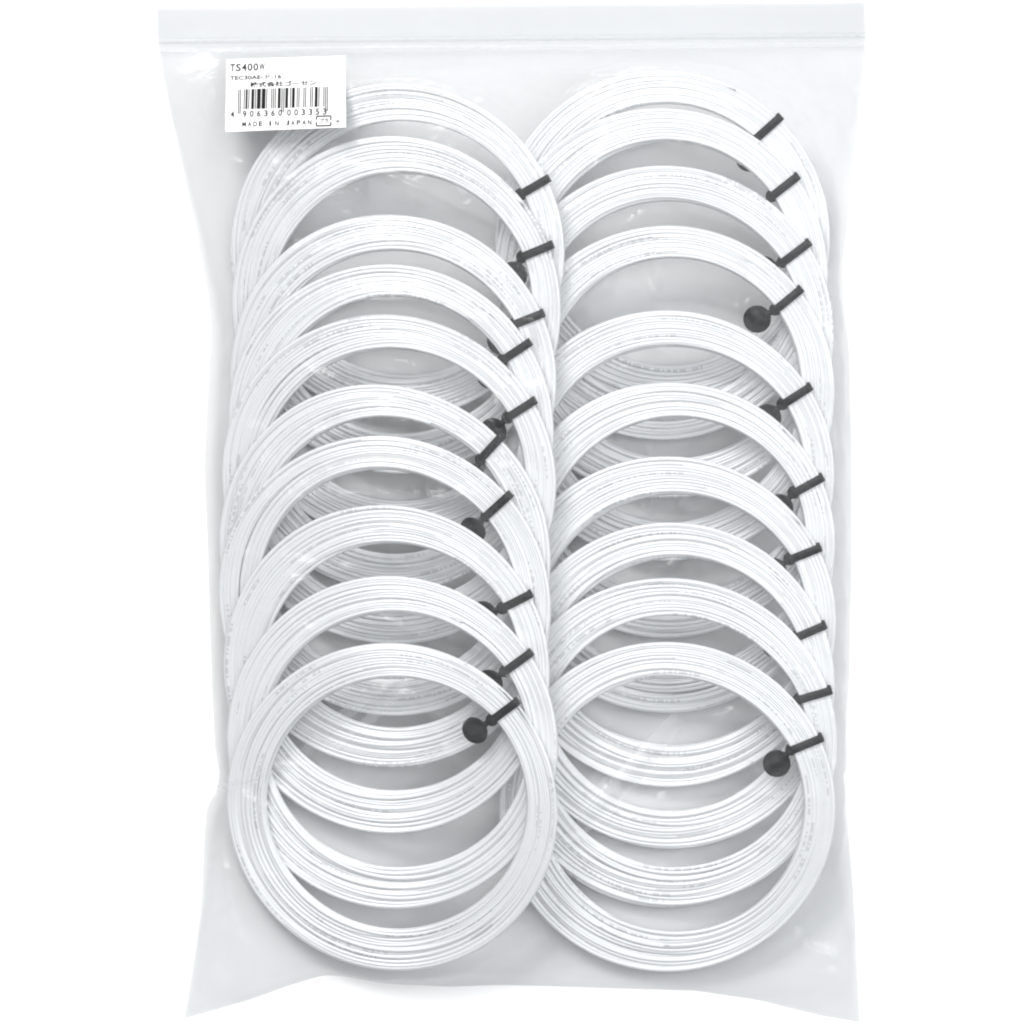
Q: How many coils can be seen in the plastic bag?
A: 20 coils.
